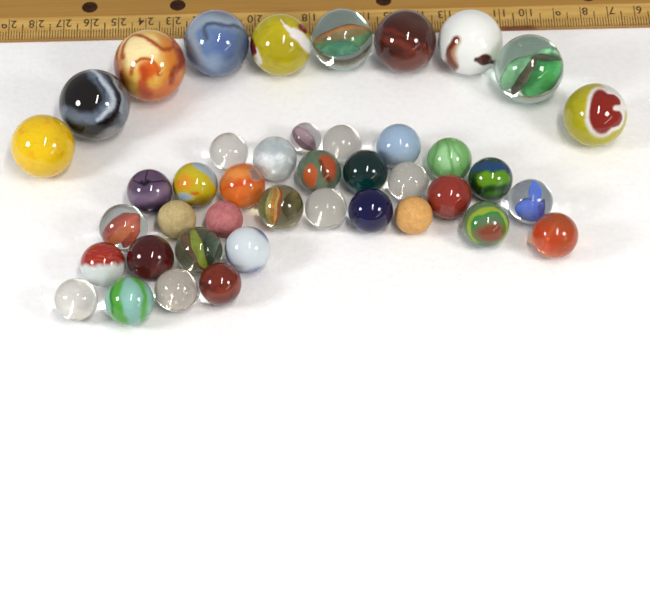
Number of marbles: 42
